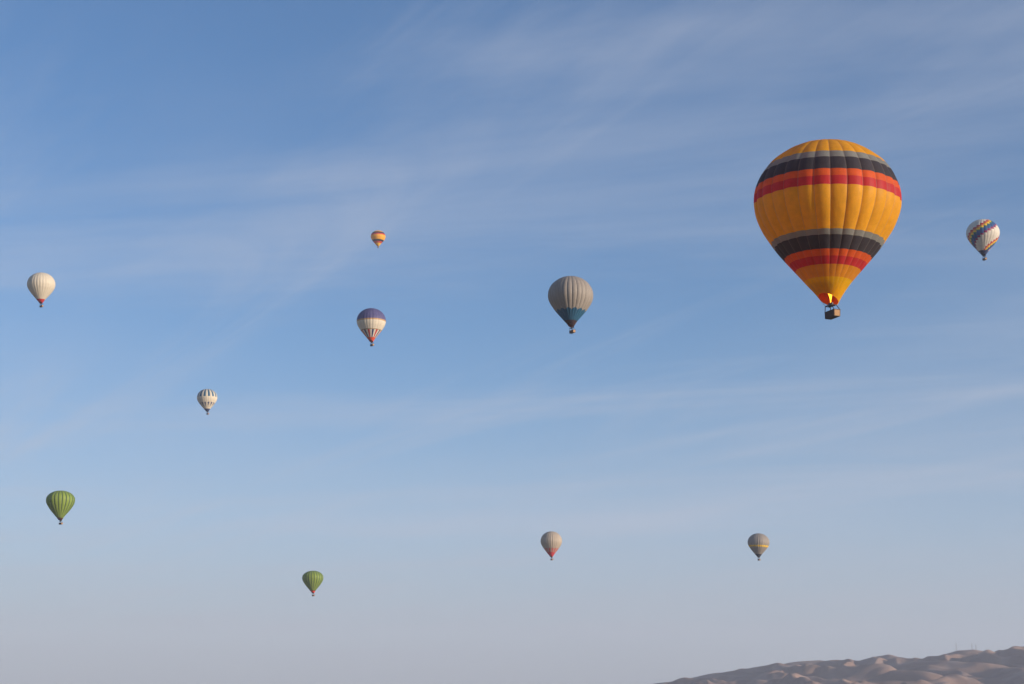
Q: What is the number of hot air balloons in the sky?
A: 11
